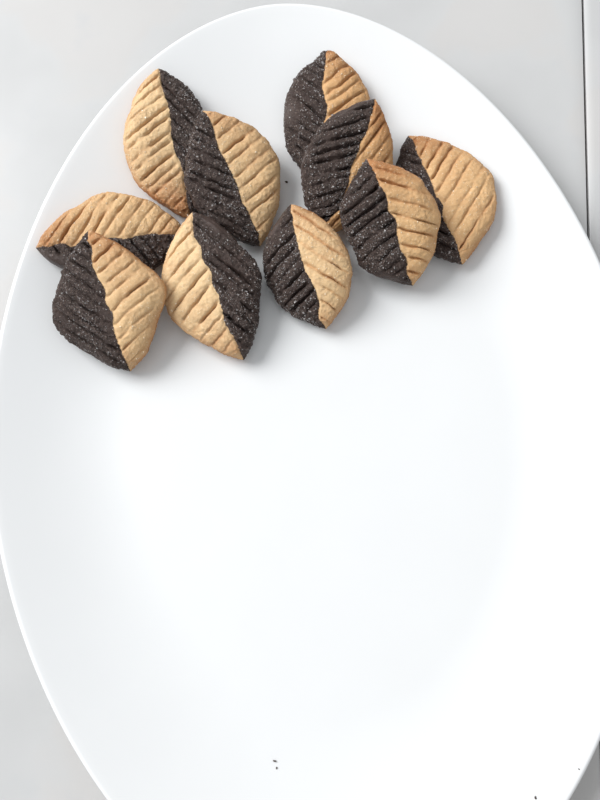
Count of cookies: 10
